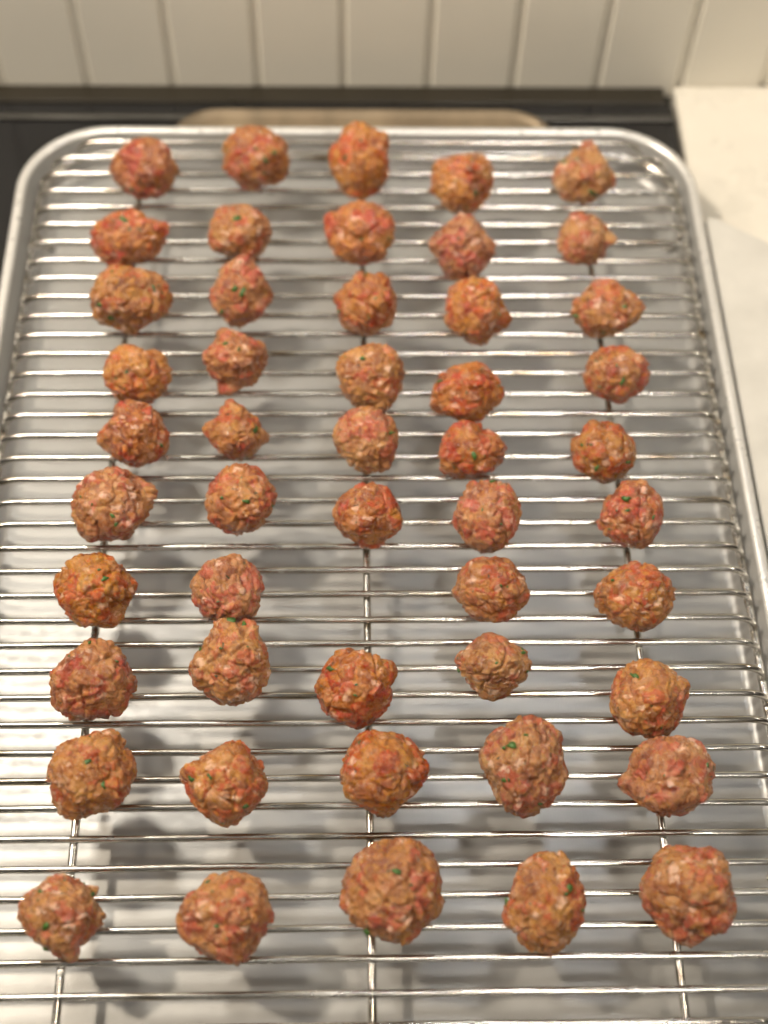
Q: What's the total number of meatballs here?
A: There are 49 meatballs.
